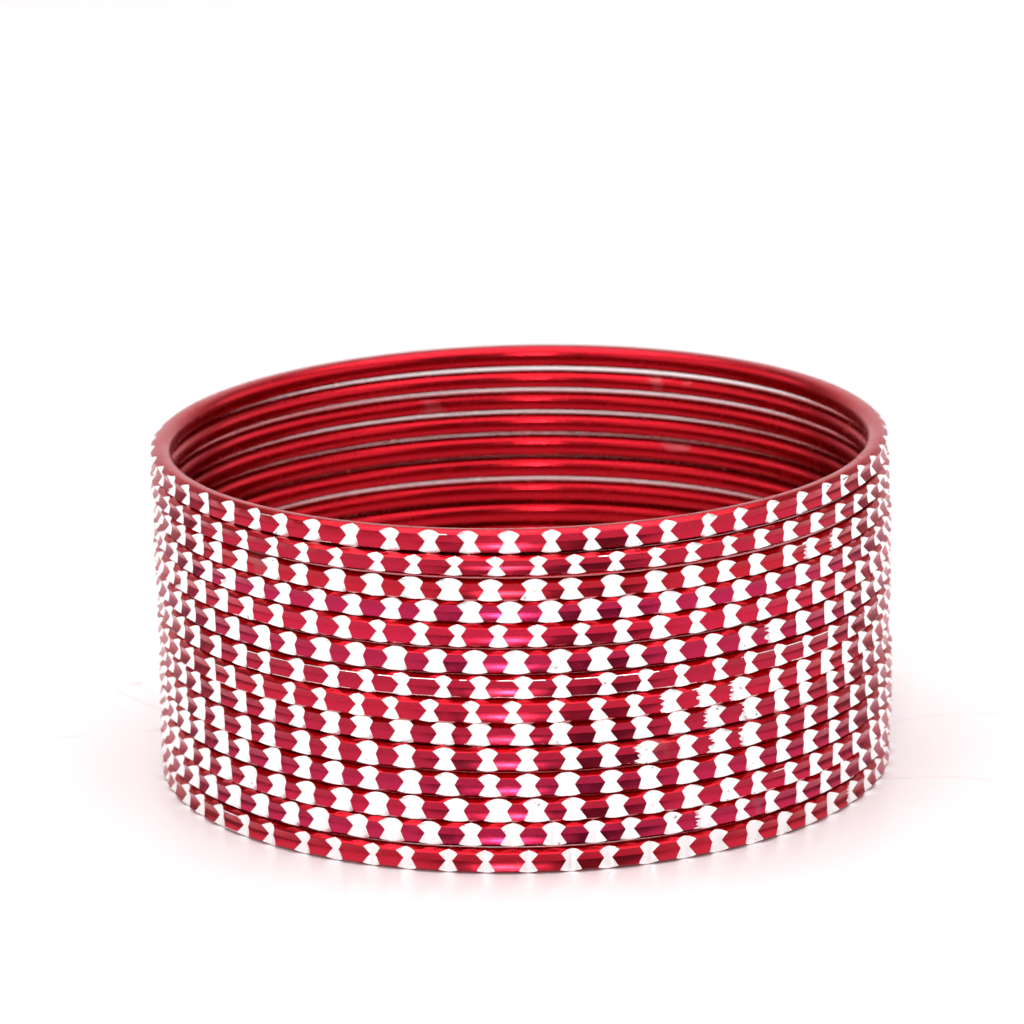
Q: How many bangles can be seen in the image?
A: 14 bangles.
